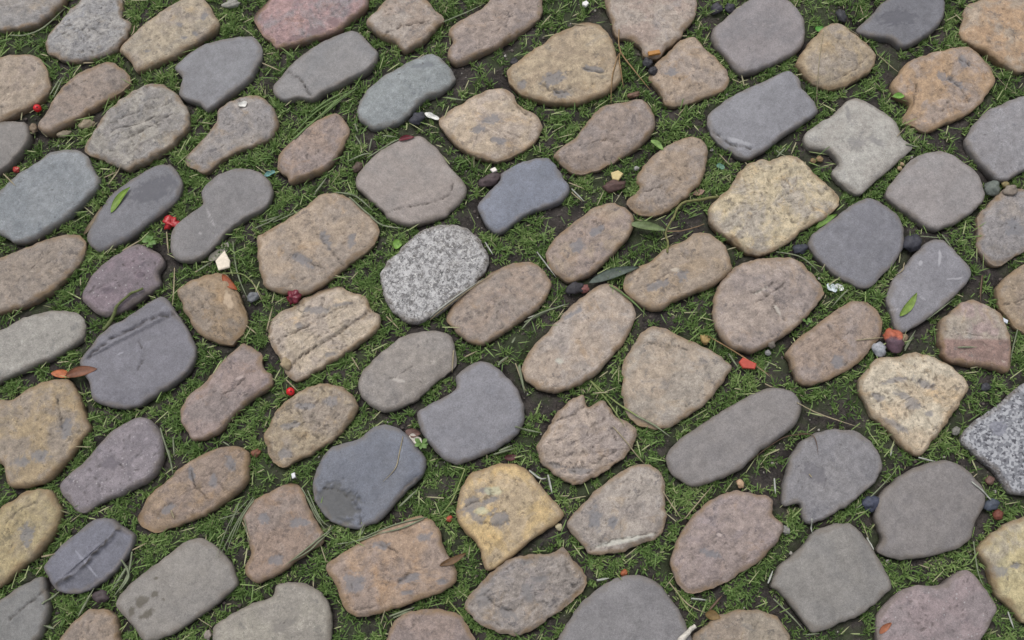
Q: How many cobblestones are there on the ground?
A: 88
